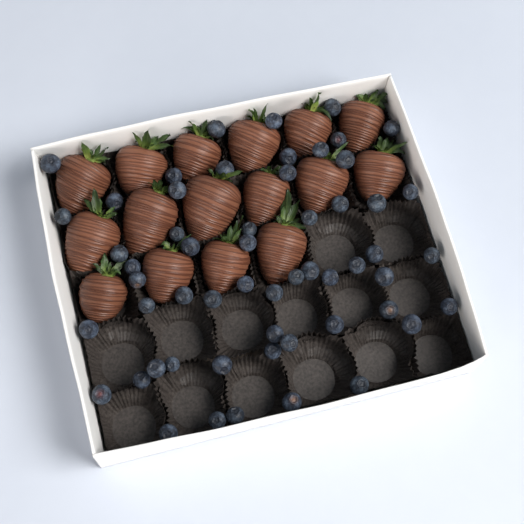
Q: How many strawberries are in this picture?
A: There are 16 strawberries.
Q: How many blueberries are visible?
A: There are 56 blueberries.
